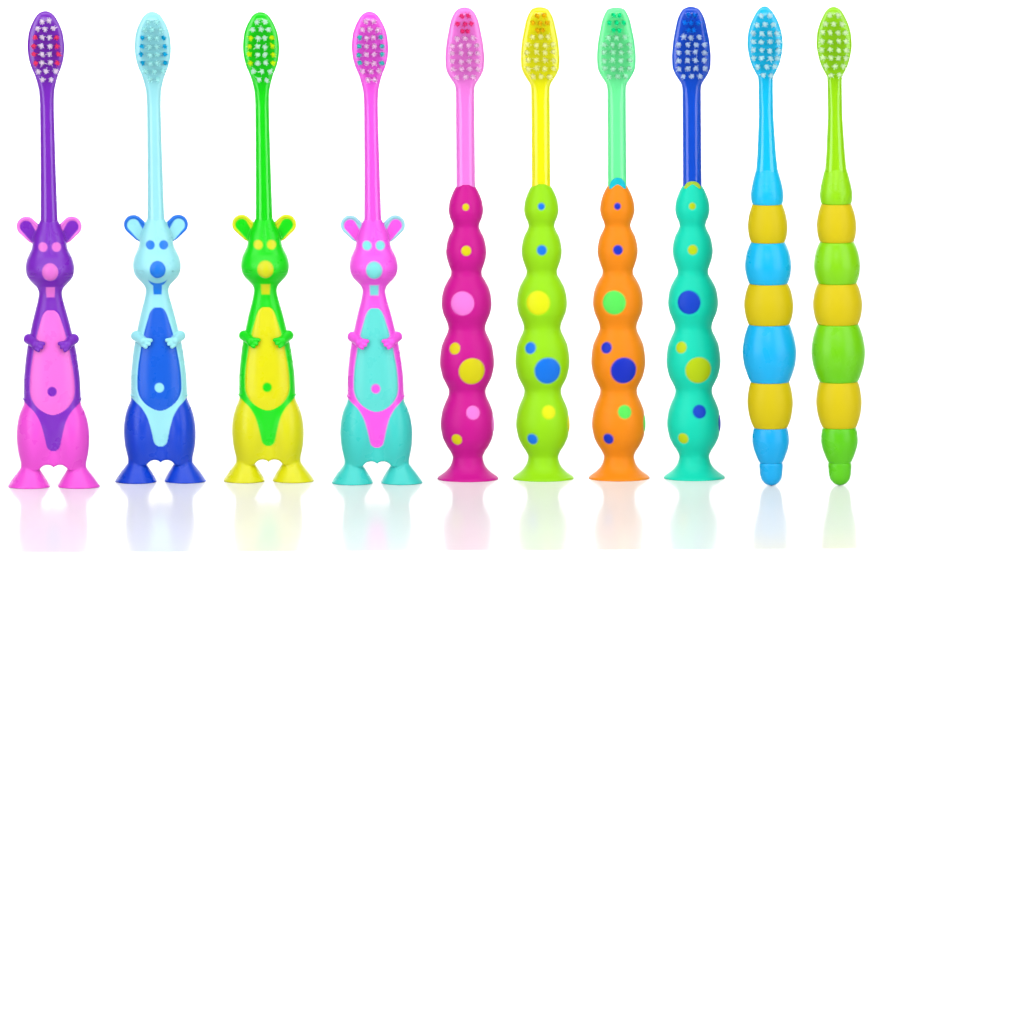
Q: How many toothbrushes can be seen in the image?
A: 10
